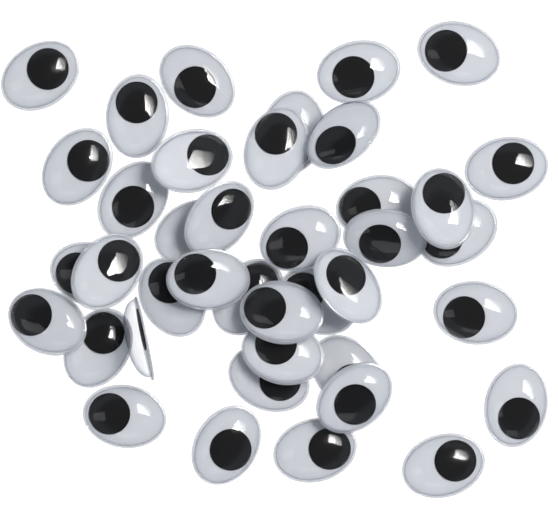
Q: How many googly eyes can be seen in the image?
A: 40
